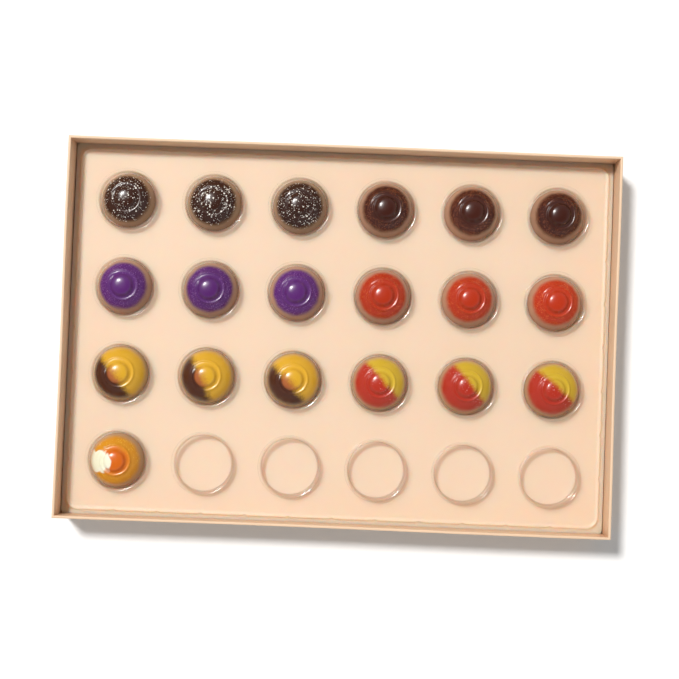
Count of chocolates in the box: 19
